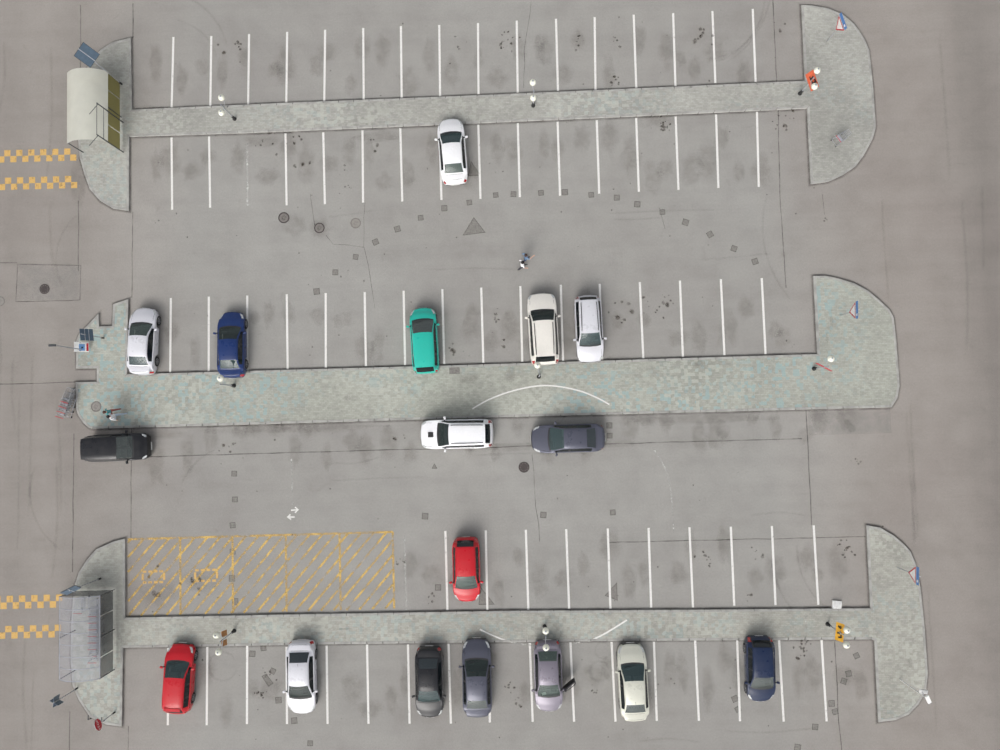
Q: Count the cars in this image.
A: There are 17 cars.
